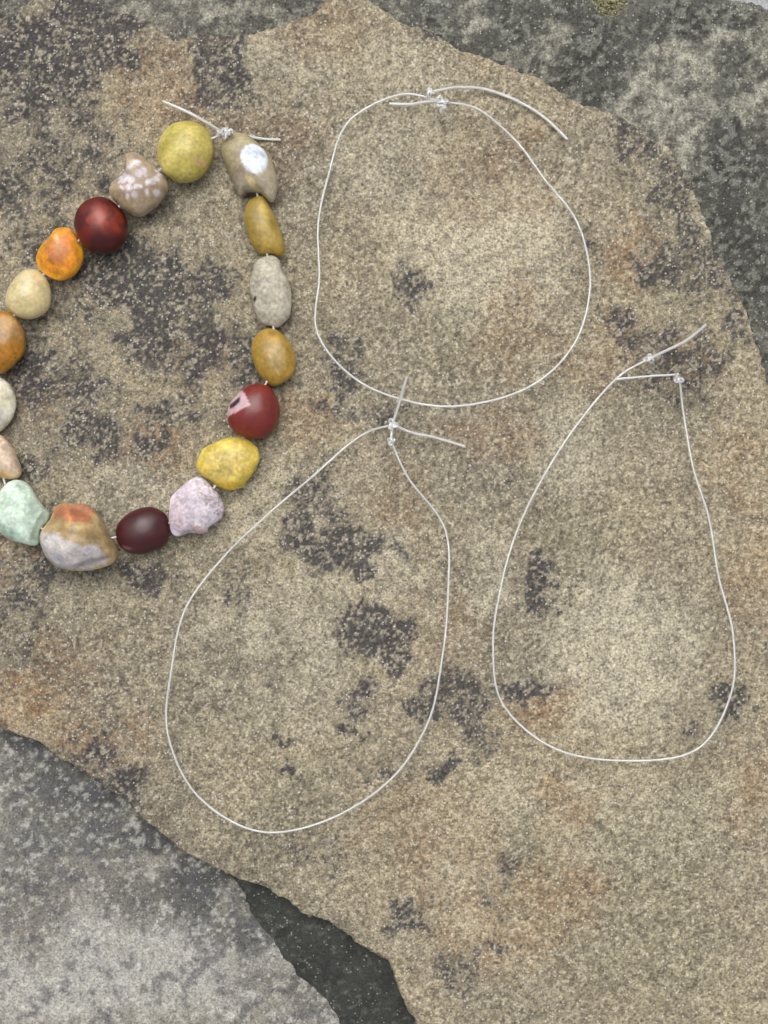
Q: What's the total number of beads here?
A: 18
